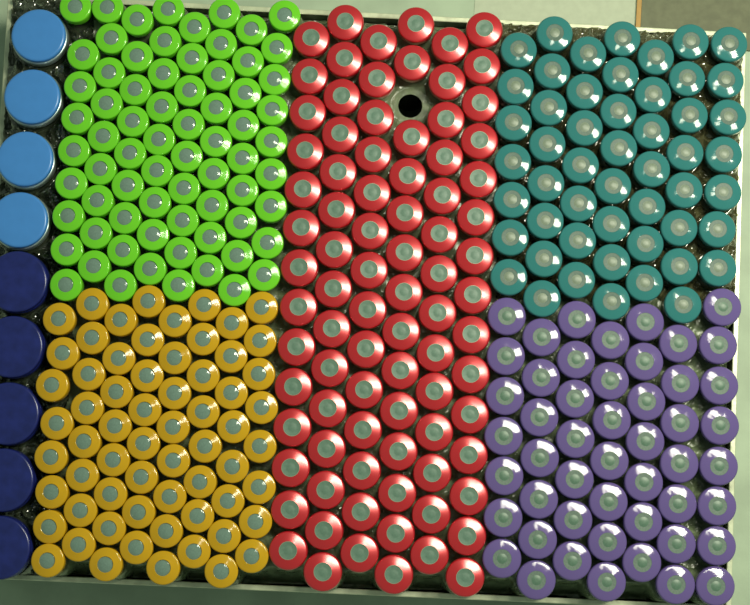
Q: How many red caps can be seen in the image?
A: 86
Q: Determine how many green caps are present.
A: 72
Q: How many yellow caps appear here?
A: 64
